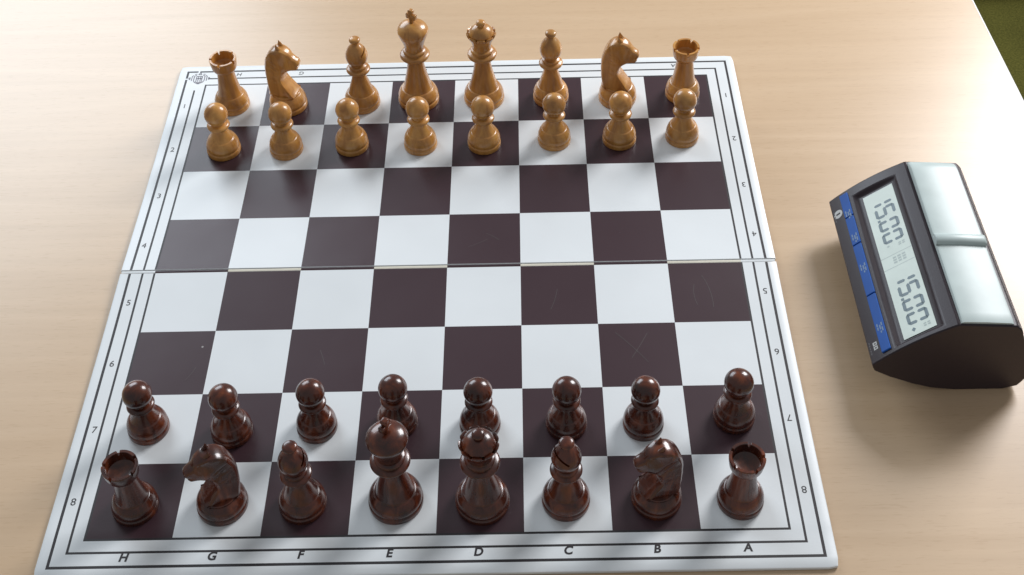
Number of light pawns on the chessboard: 8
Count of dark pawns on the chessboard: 8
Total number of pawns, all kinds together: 16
